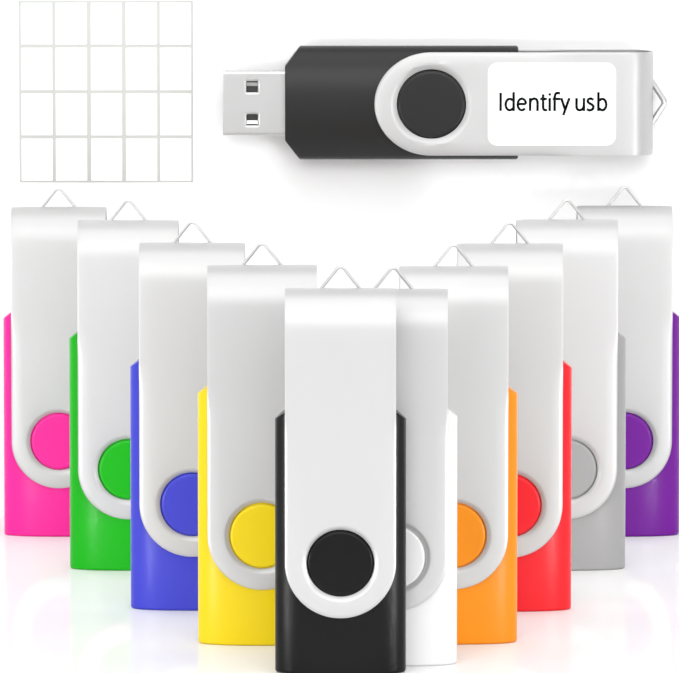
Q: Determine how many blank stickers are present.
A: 20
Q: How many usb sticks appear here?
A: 11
